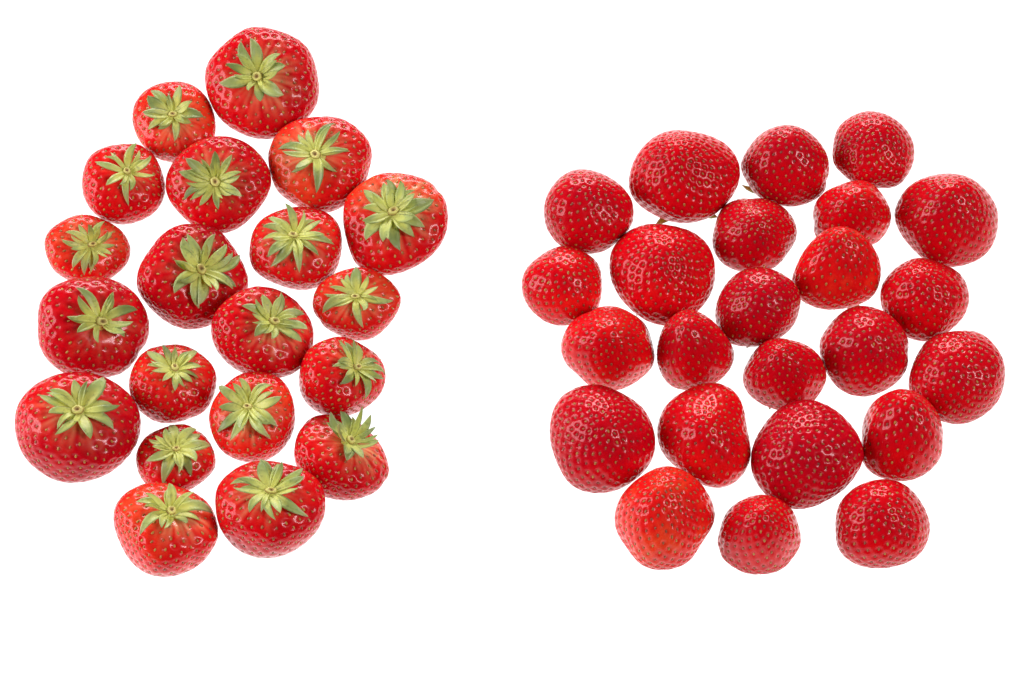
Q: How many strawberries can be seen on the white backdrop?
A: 44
